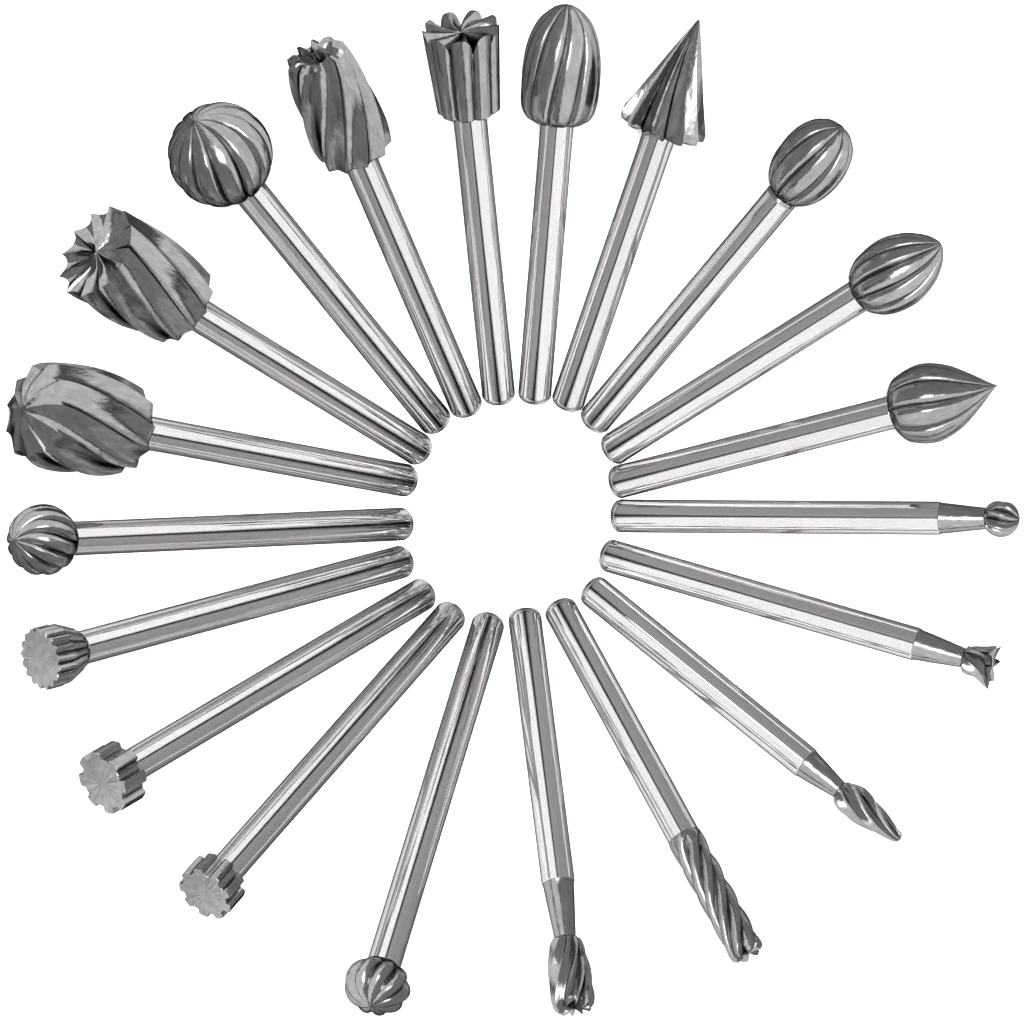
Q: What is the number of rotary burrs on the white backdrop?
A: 20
